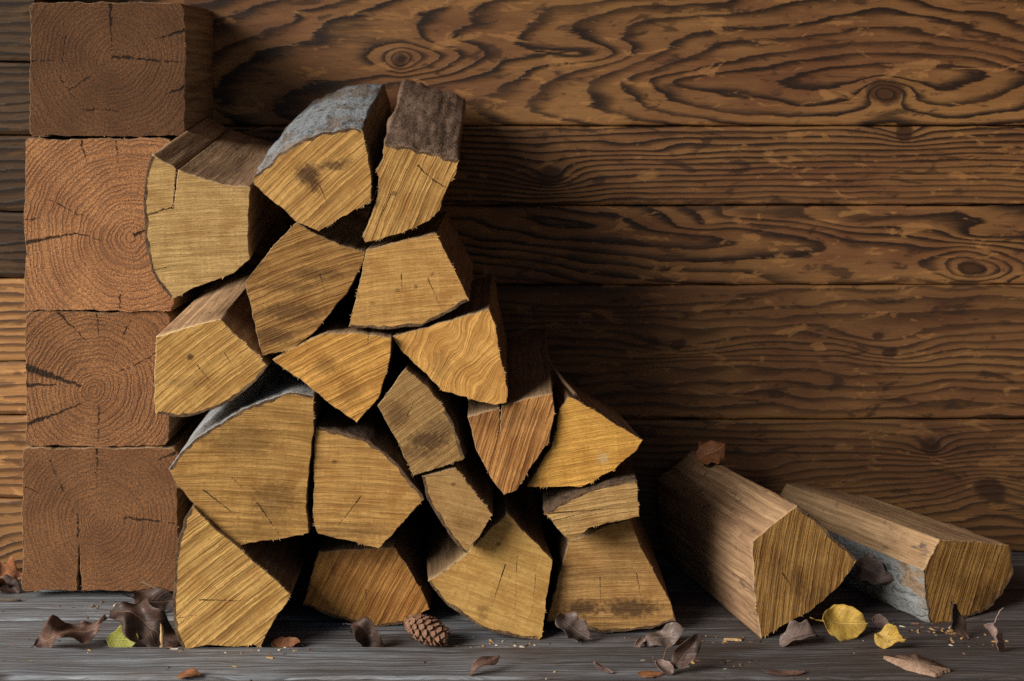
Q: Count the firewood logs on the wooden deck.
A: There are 21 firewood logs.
